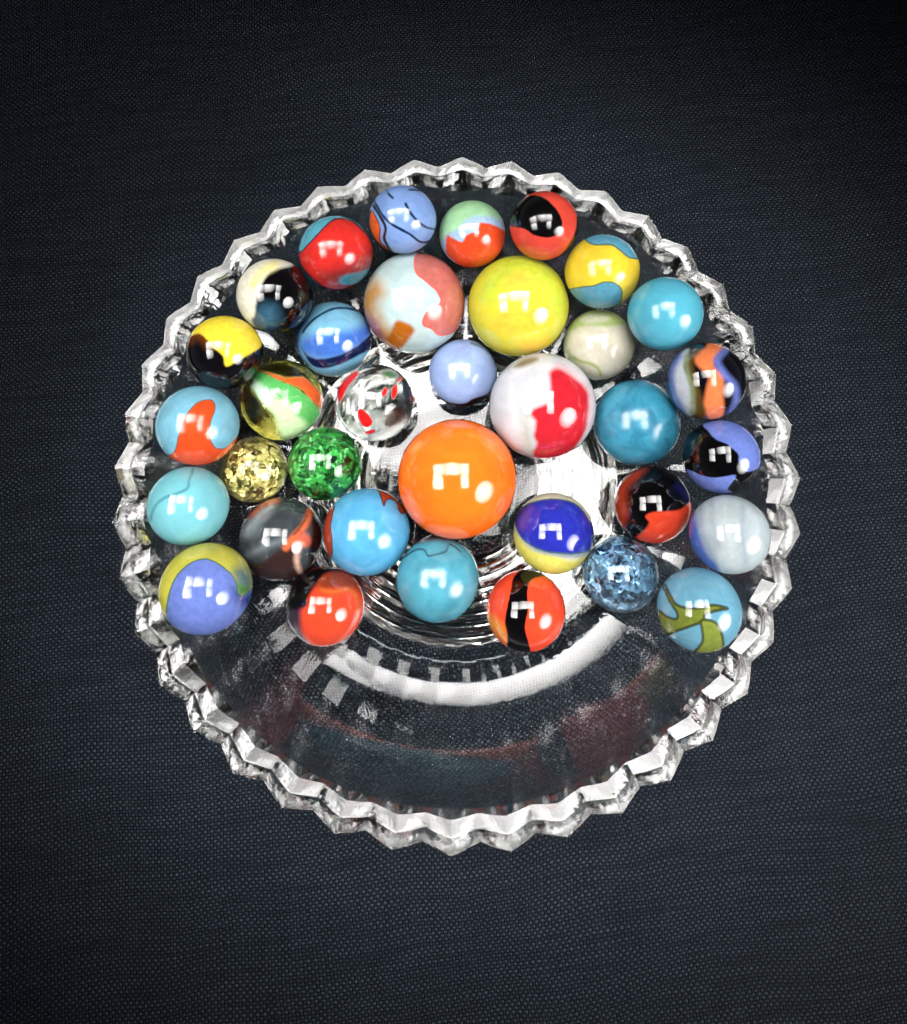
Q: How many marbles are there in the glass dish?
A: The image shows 35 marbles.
